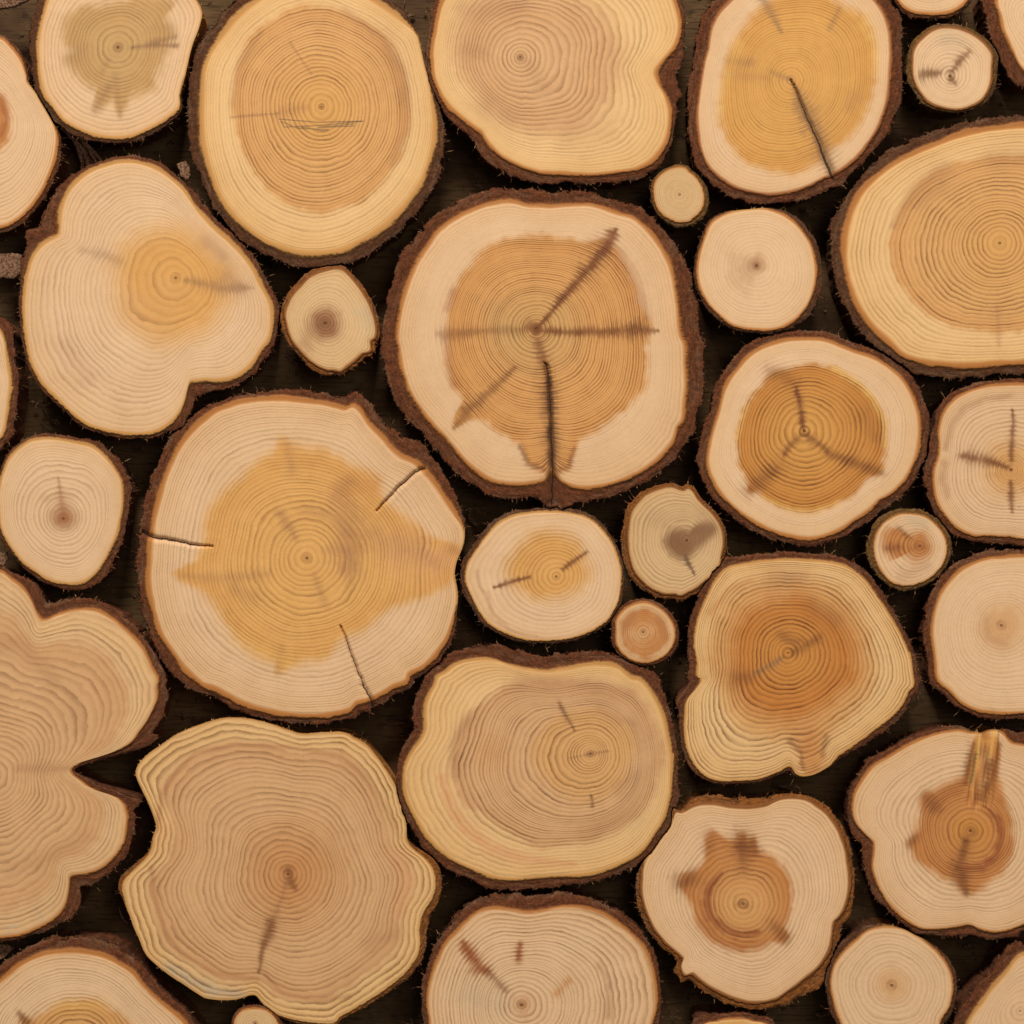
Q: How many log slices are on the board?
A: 36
